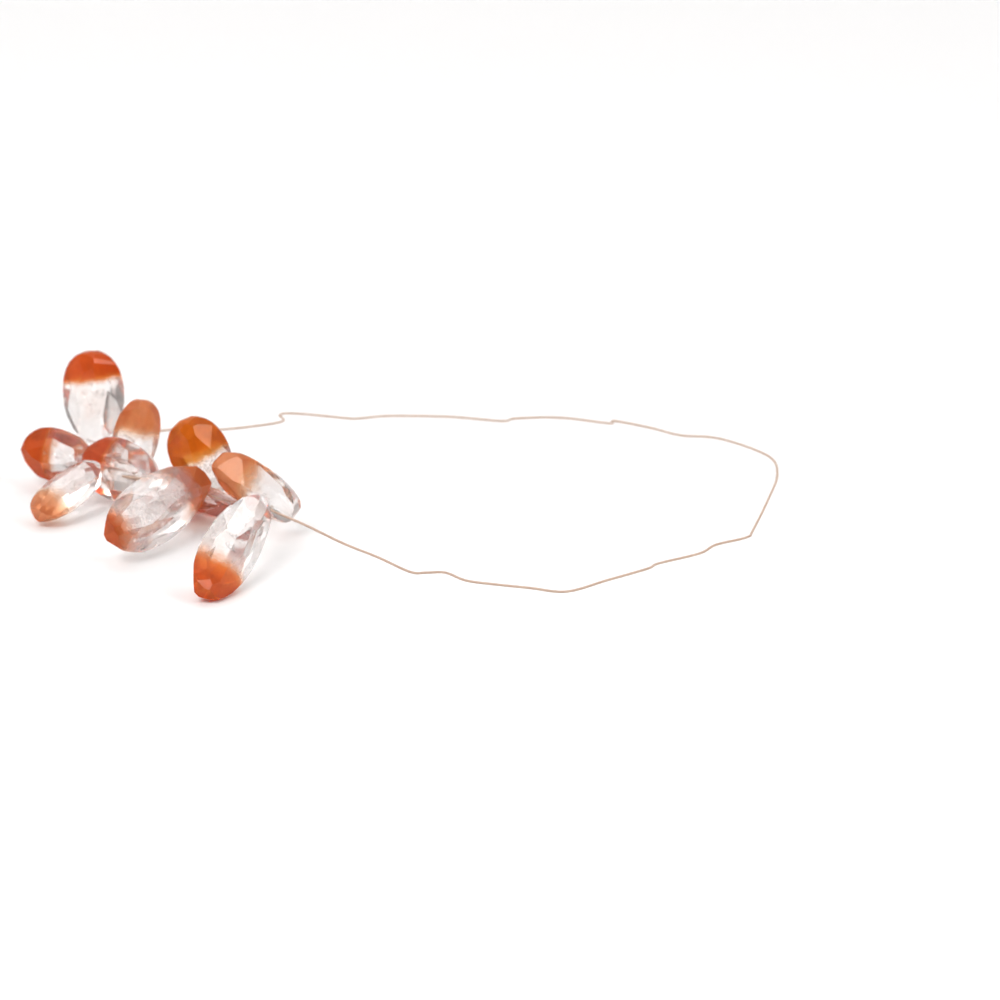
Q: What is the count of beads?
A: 10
